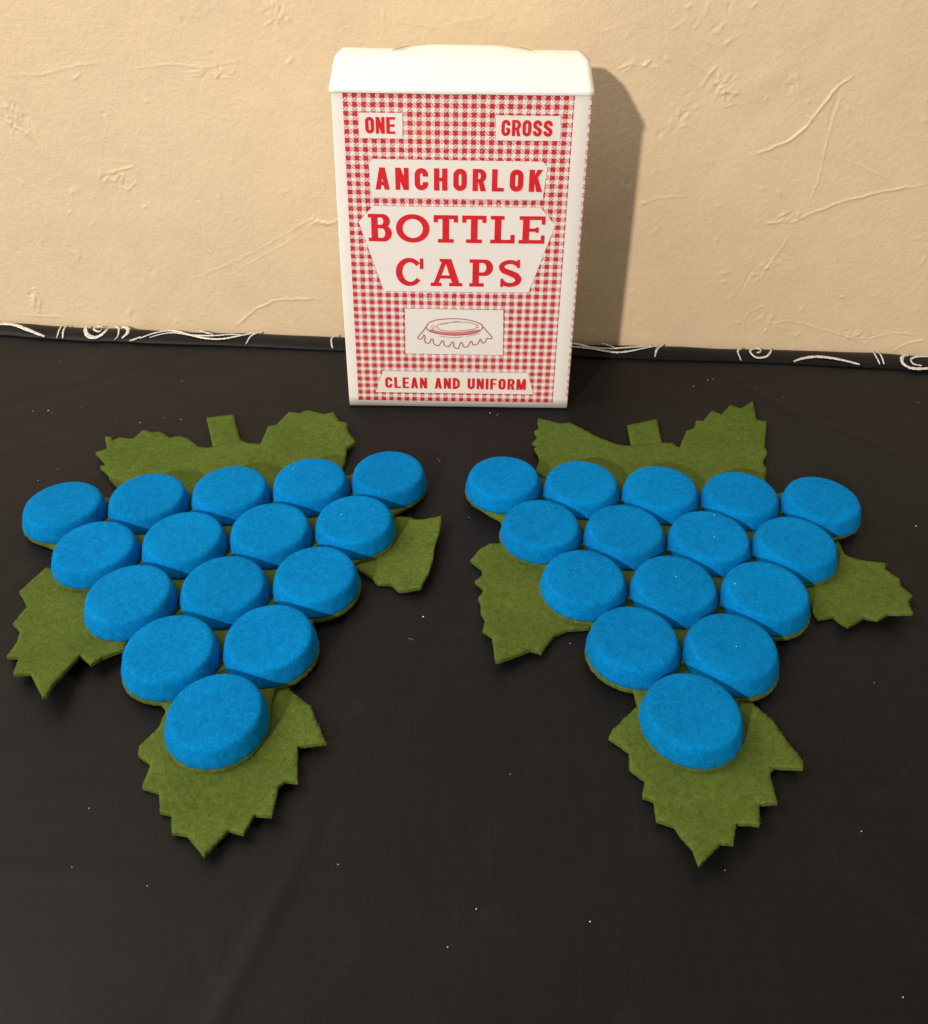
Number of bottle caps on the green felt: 30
